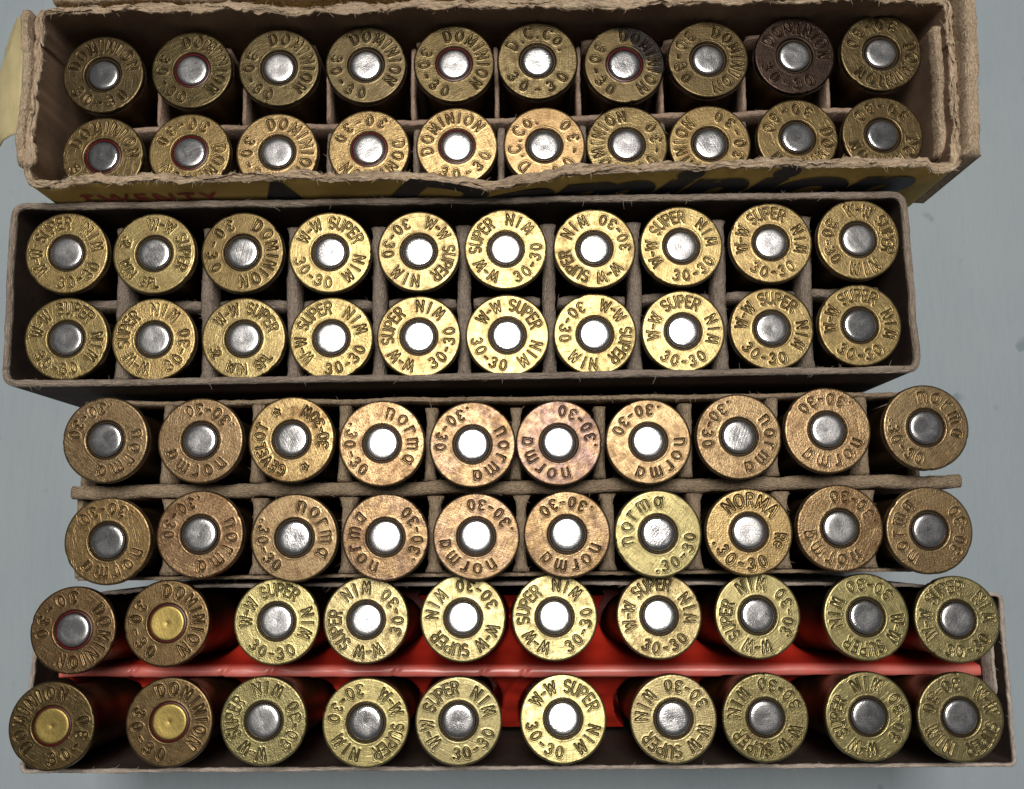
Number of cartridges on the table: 80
